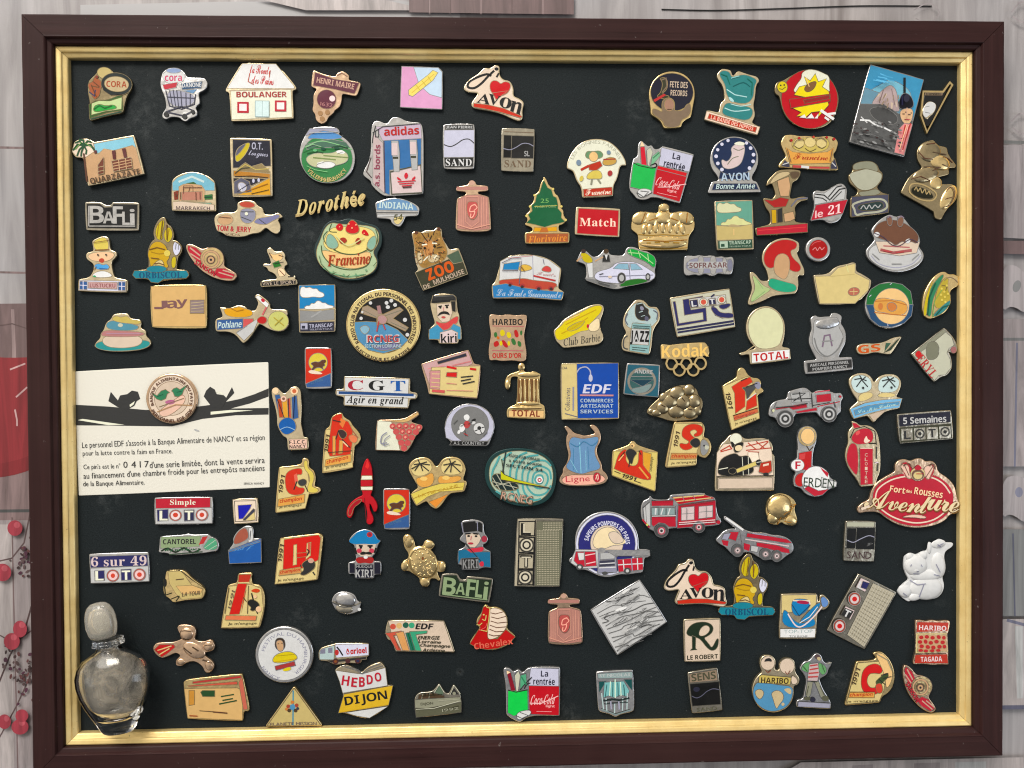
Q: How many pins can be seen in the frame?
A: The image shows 137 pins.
